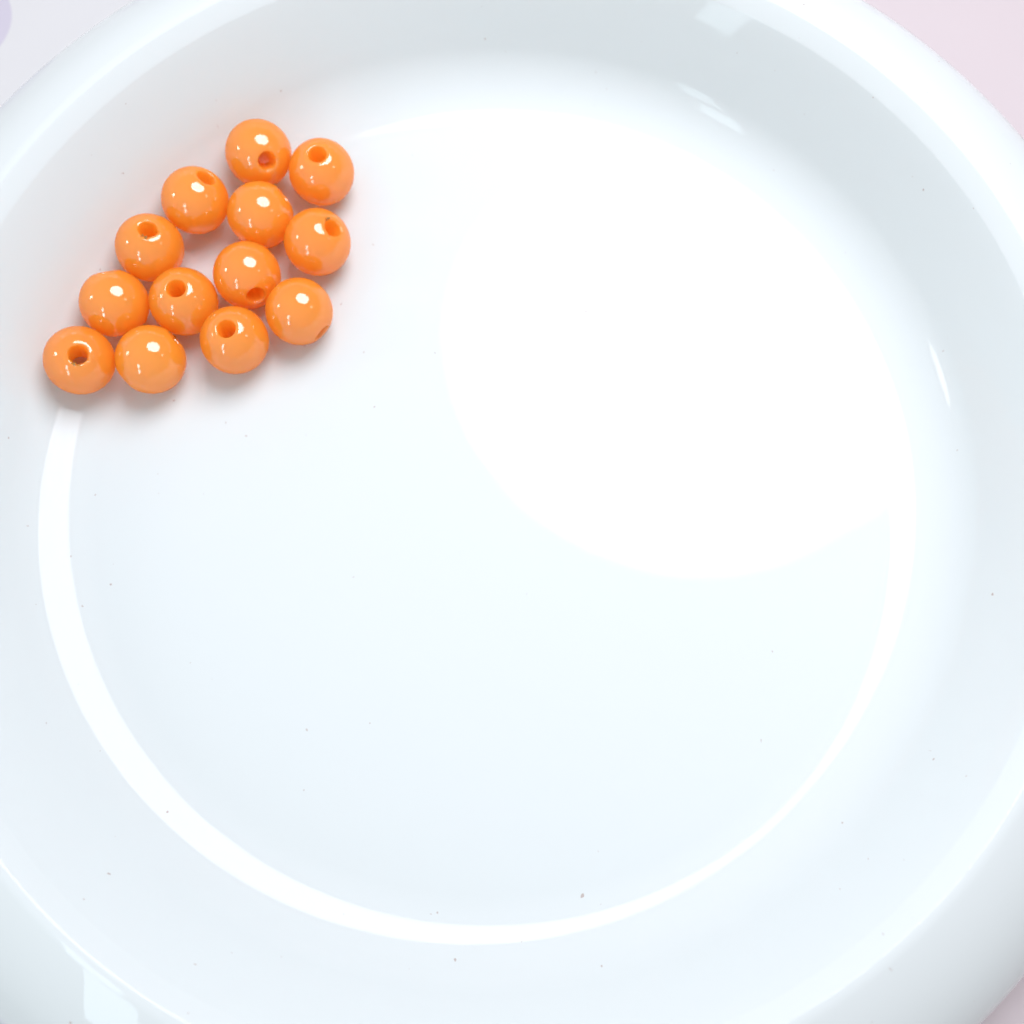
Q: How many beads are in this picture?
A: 13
